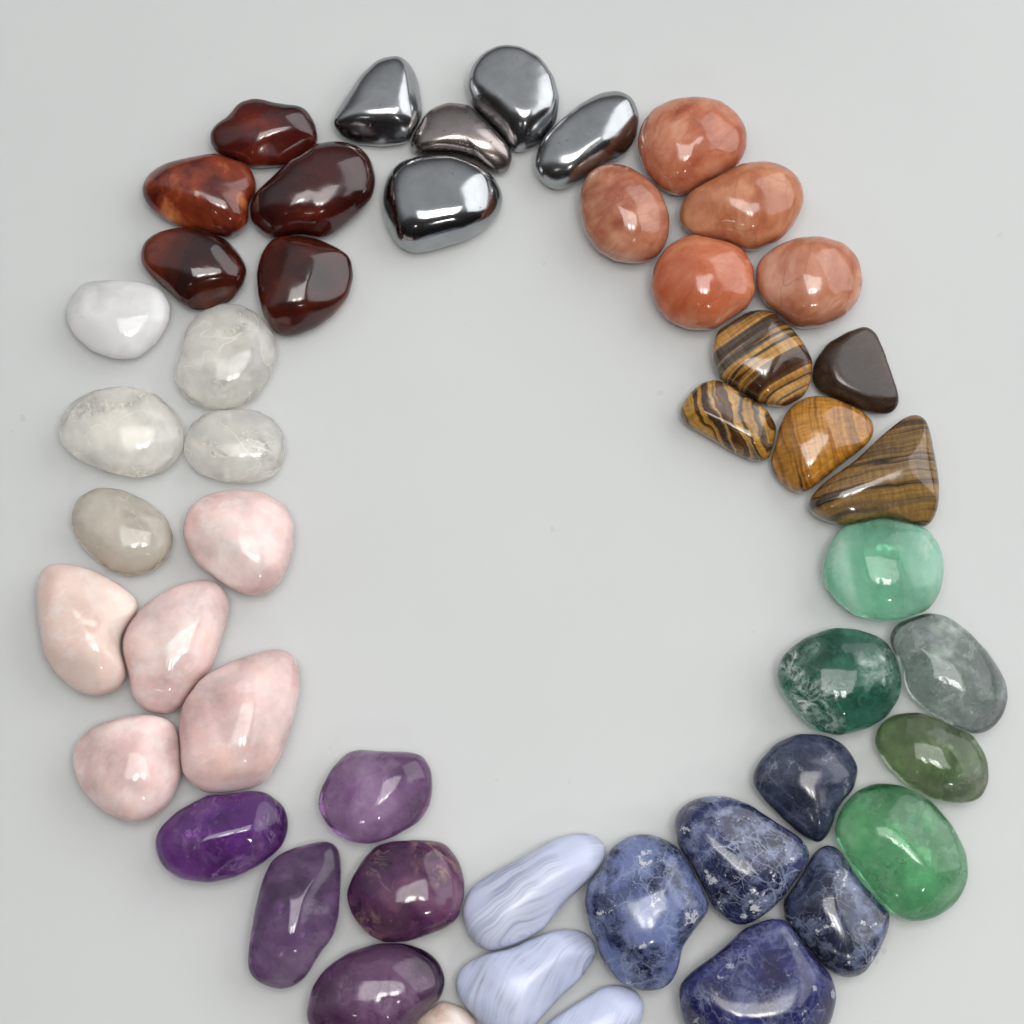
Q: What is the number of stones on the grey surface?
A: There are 49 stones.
